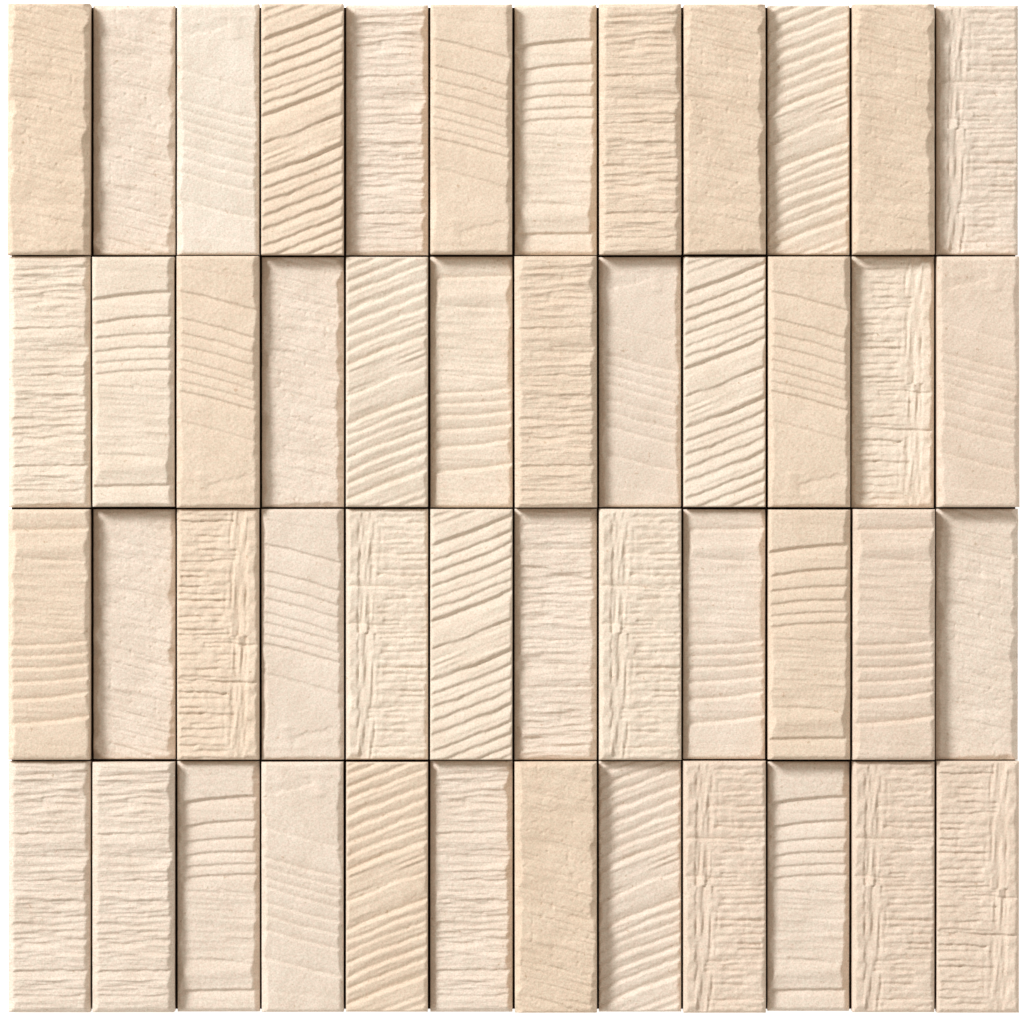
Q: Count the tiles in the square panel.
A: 48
